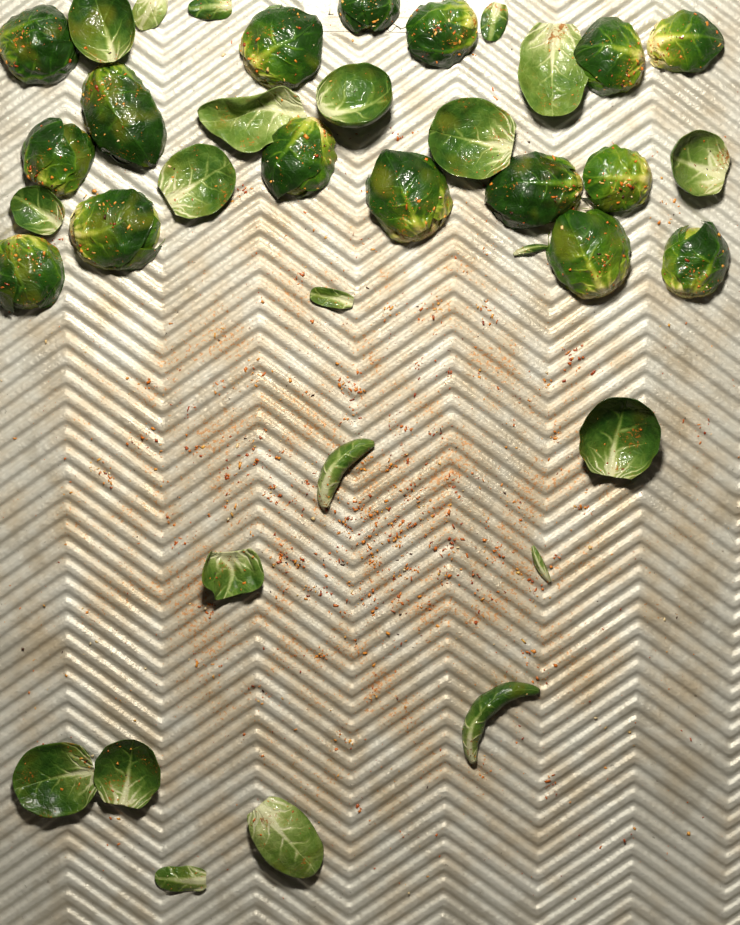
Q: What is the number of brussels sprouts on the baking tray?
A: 16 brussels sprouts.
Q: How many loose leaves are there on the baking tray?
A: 22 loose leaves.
